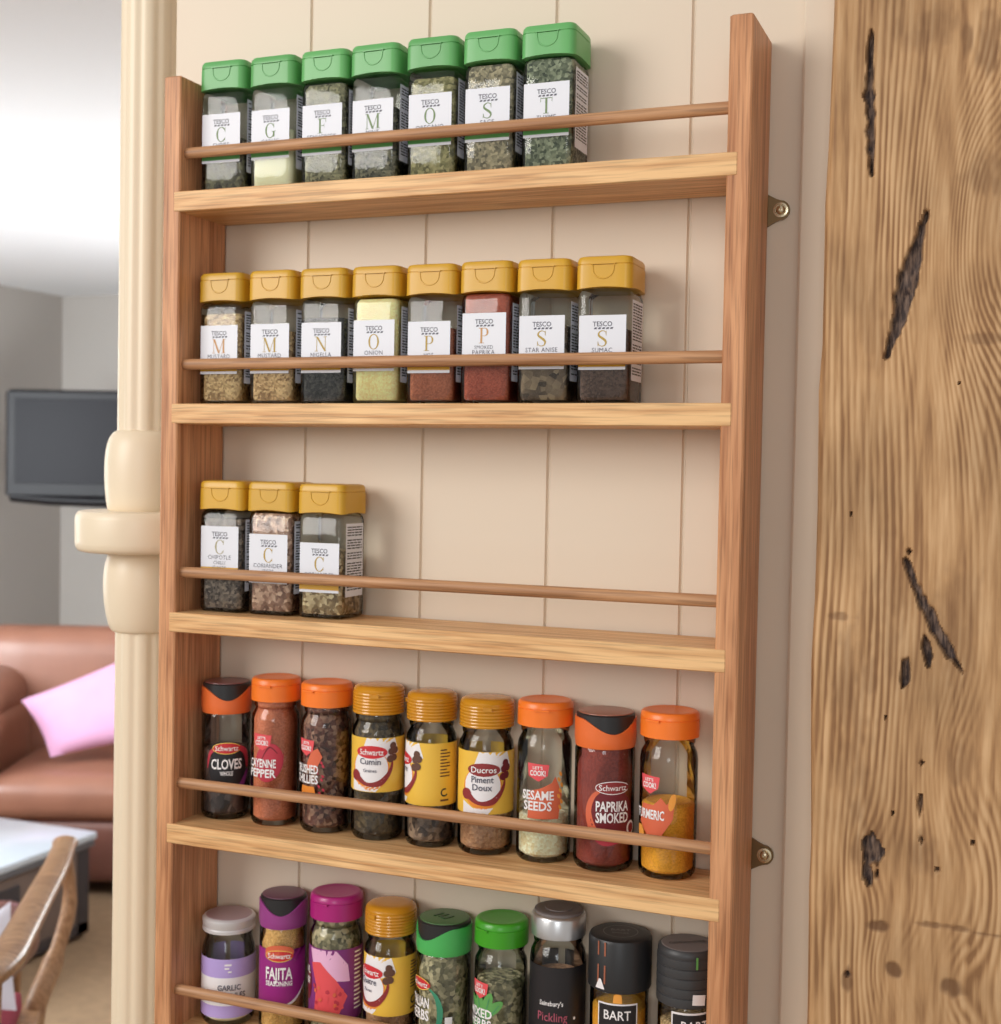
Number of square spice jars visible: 18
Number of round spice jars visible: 18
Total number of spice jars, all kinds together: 36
